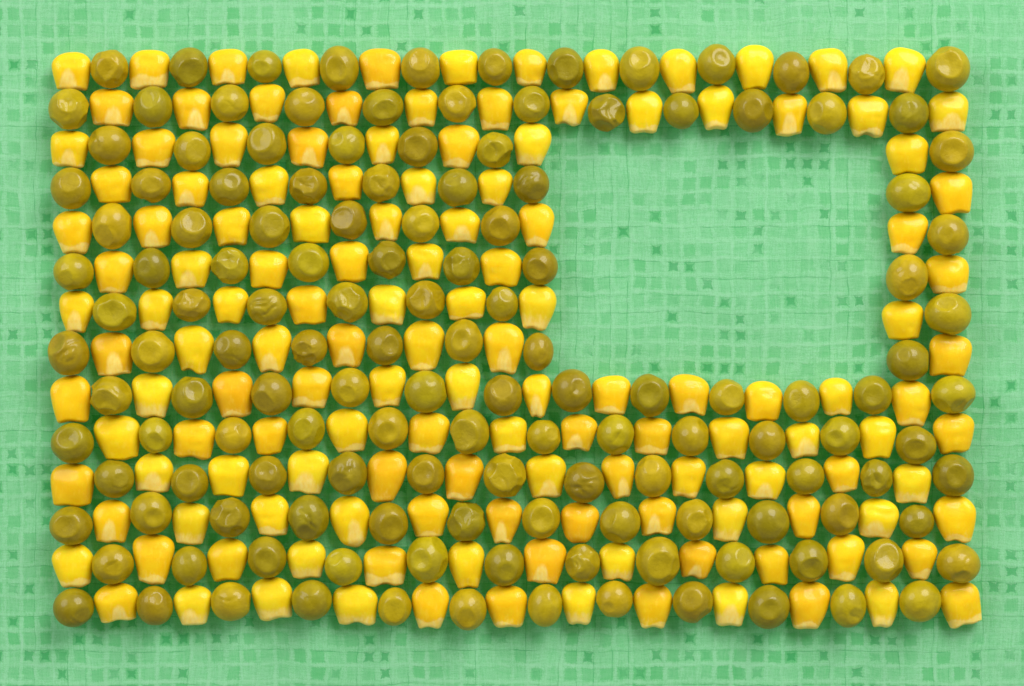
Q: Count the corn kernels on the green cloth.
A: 141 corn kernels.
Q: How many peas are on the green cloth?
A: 141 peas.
